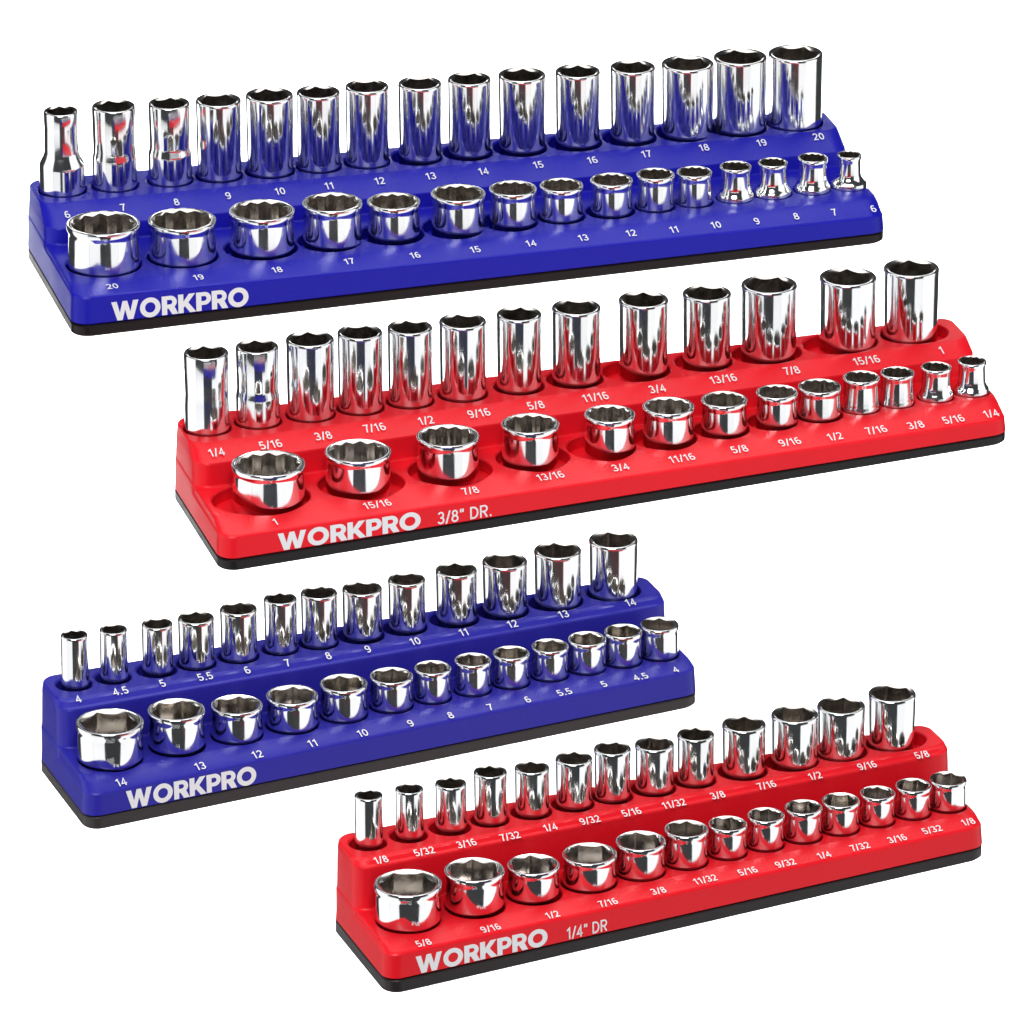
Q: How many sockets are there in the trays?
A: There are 108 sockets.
